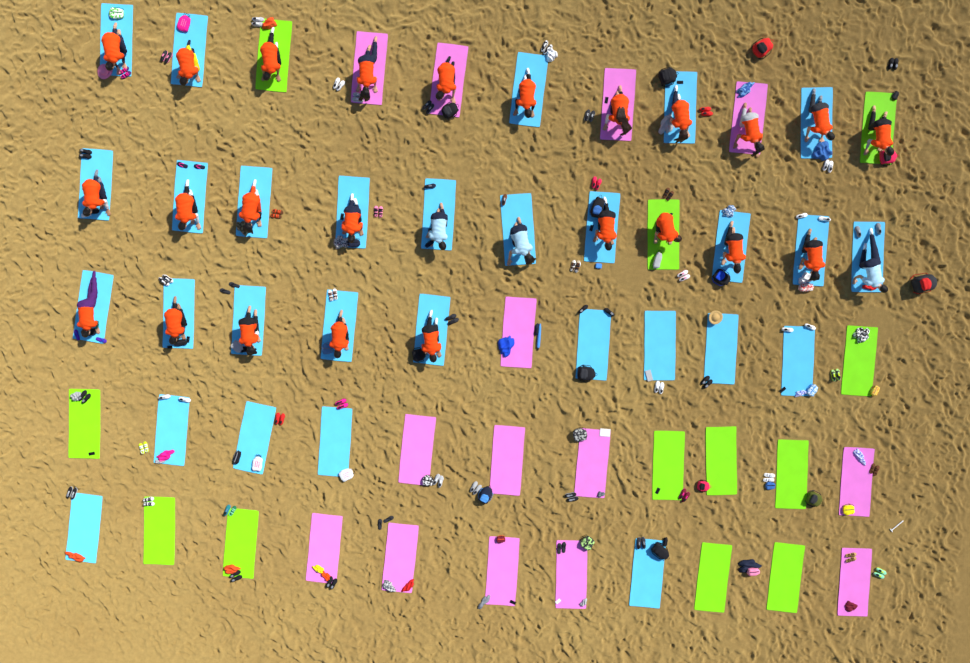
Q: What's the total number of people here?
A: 27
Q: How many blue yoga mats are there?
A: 29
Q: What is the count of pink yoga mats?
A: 14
